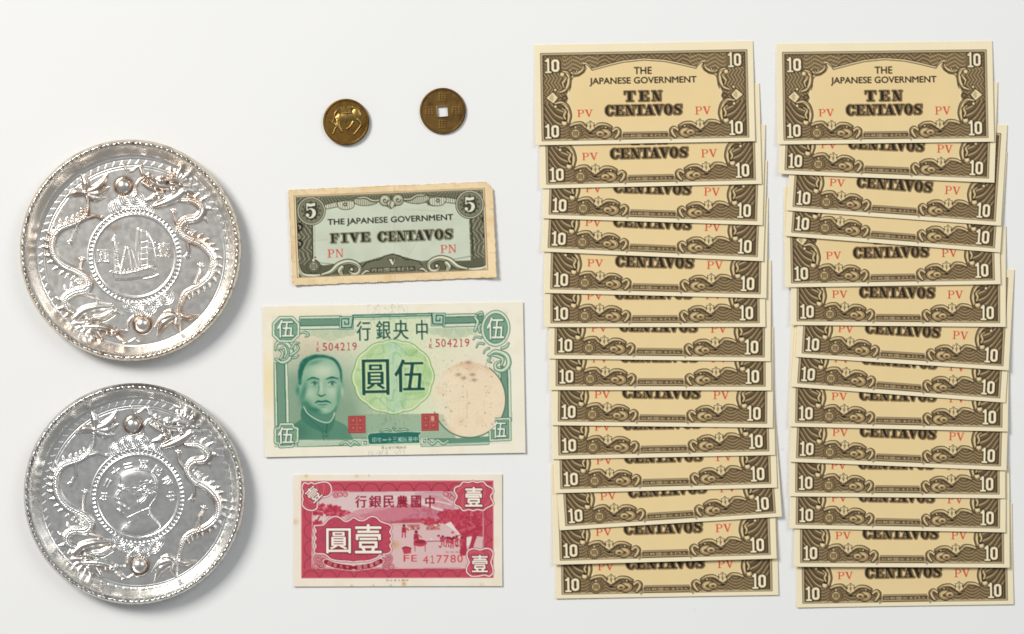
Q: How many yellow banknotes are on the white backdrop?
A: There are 28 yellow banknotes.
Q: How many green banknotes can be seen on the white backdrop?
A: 1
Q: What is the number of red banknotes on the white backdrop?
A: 1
